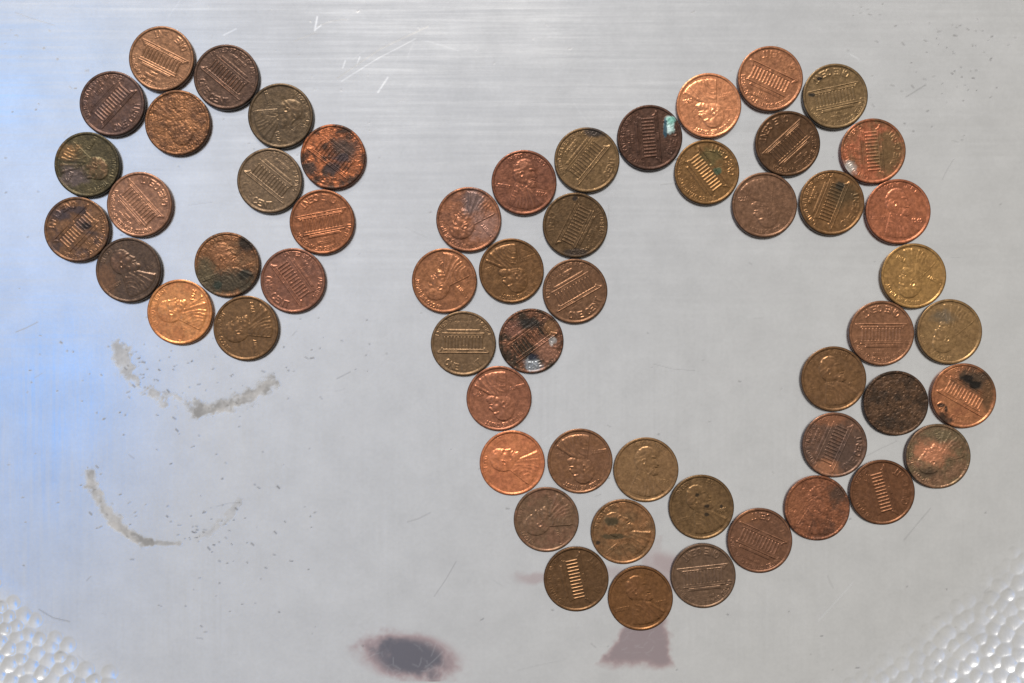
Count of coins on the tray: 56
